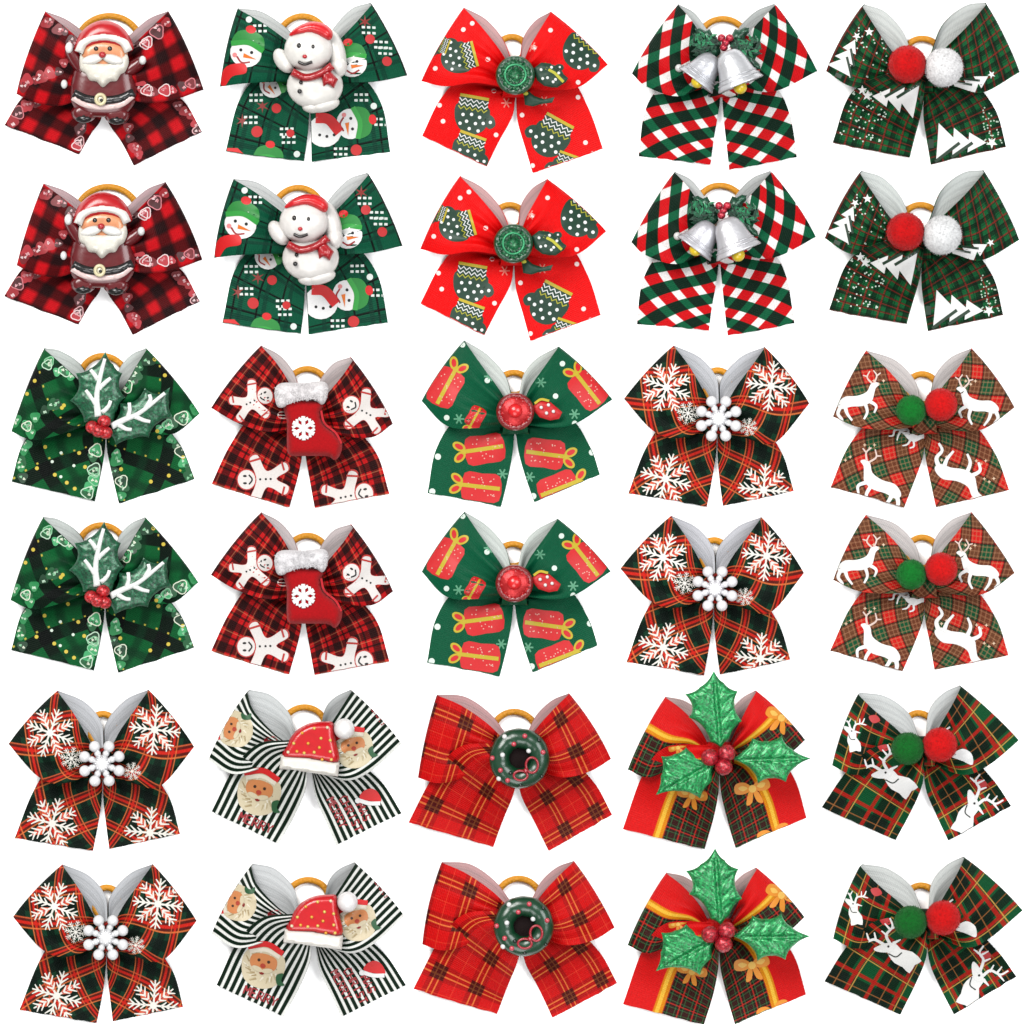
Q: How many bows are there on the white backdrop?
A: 30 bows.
